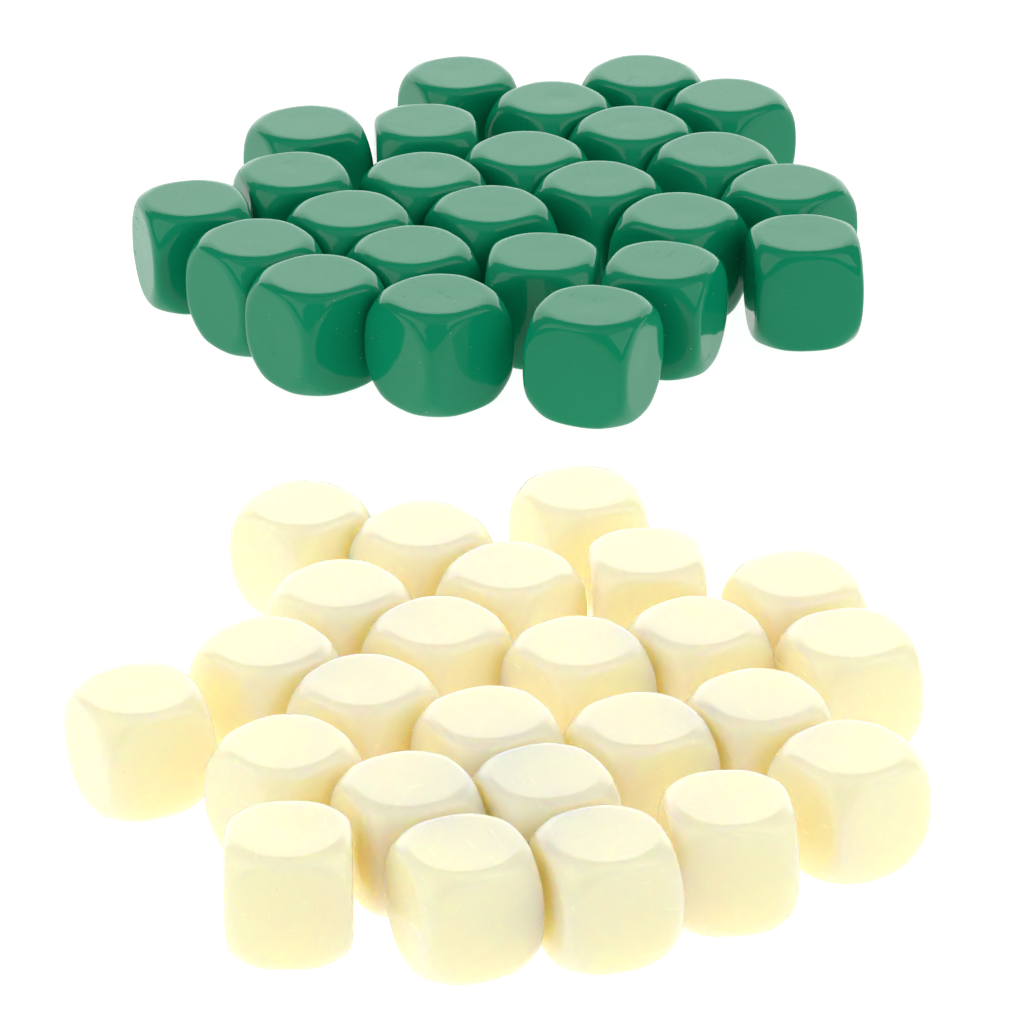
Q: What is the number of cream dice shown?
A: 25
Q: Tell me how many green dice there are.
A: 25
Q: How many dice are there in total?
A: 50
